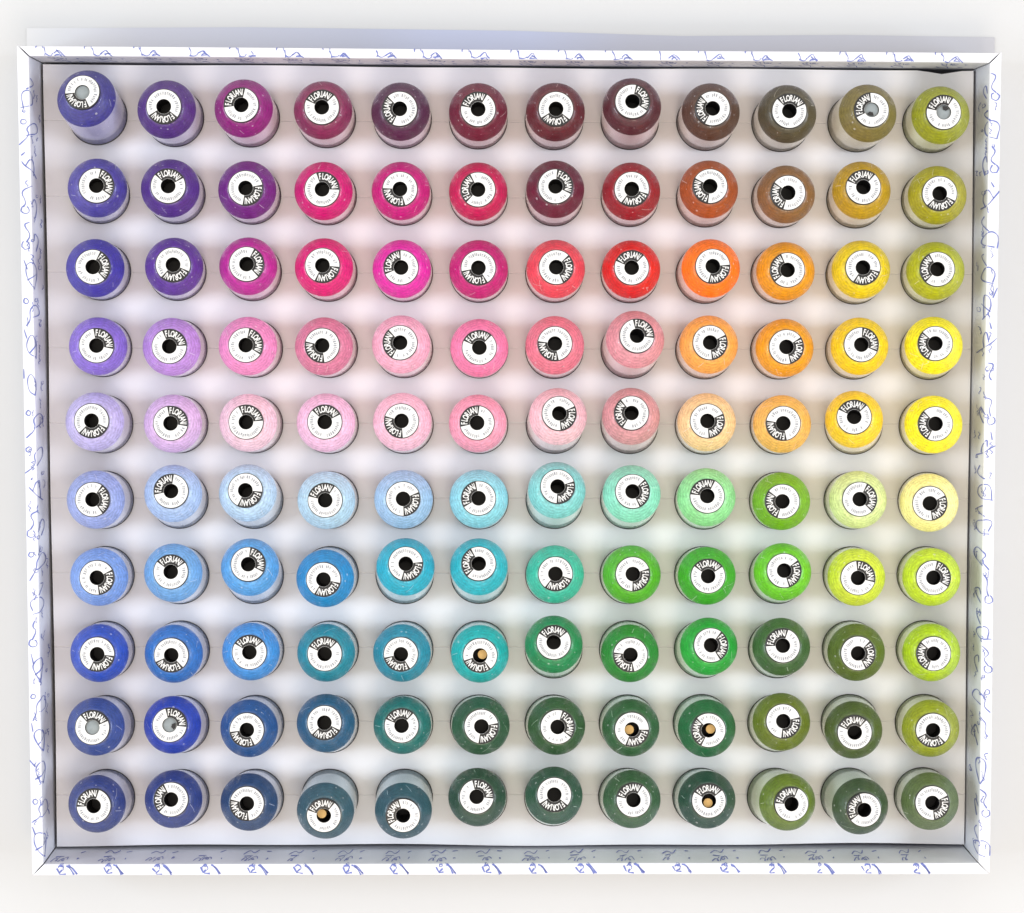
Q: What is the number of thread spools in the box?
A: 120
